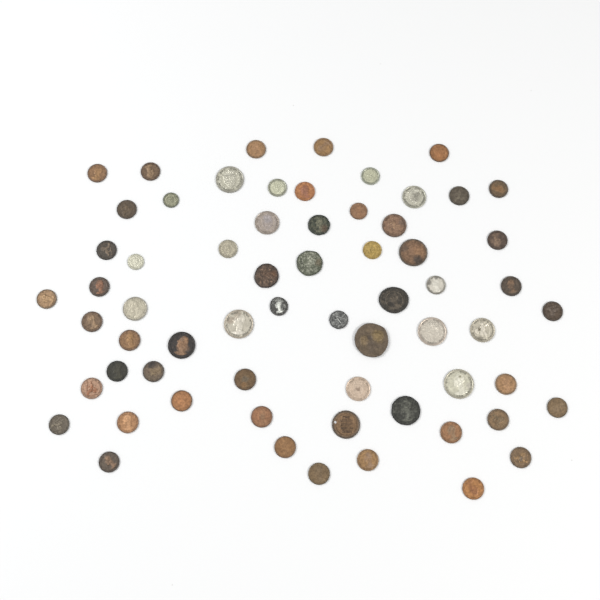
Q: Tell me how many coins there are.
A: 64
